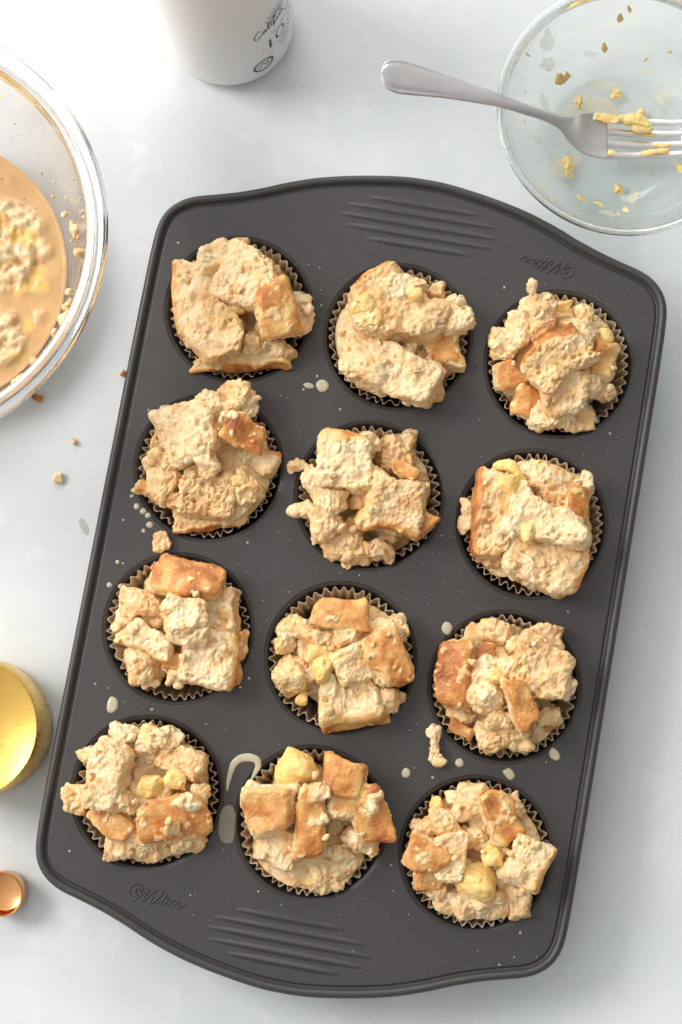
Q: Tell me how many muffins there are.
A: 12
